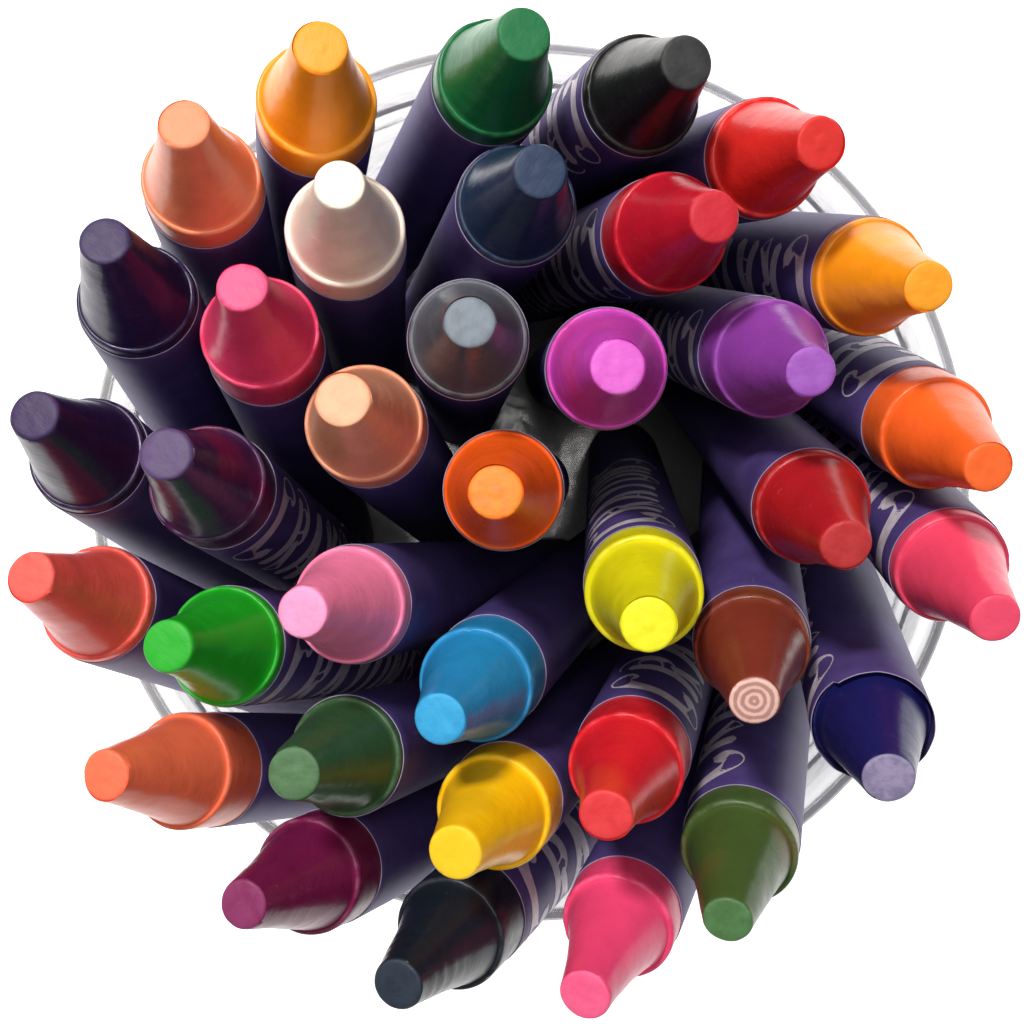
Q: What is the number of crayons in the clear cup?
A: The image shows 36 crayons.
